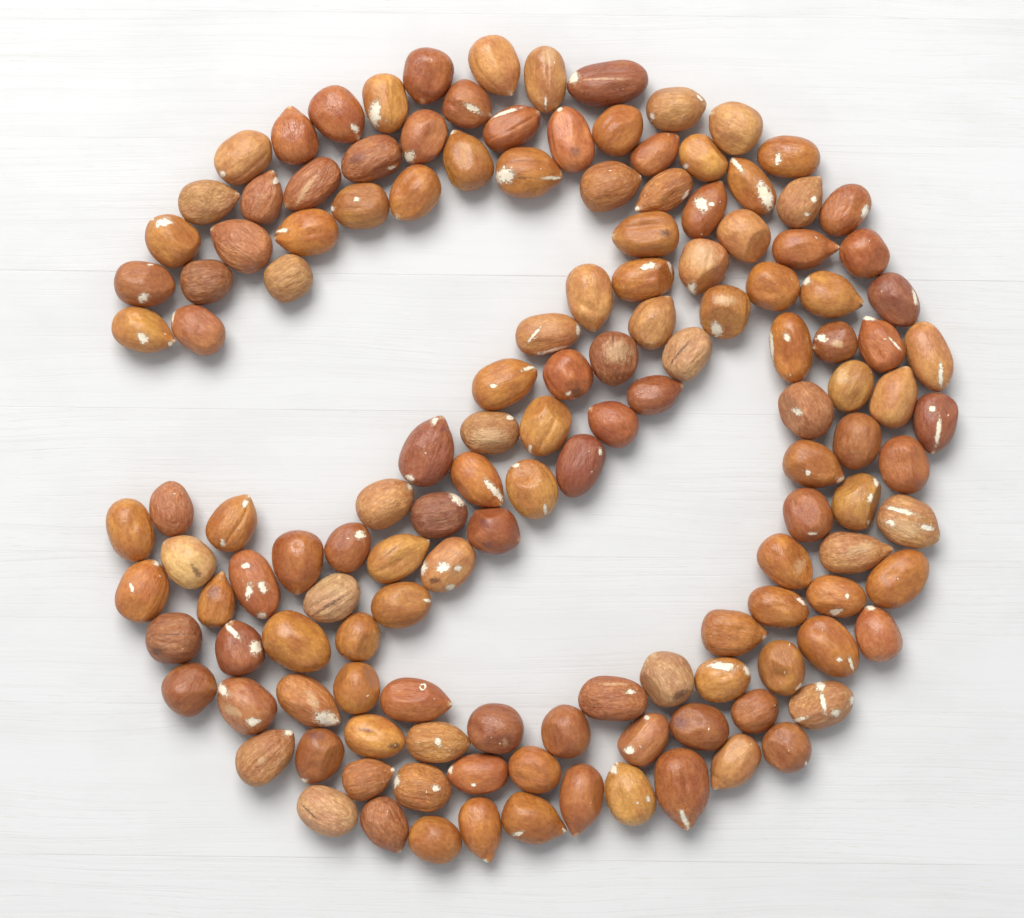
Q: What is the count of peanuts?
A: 140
